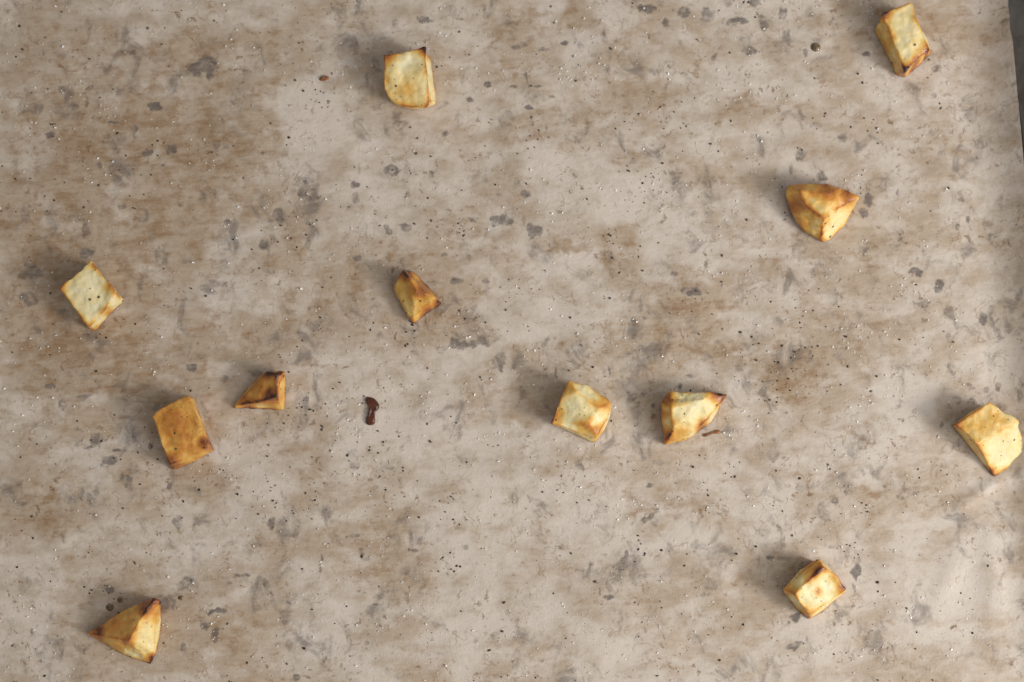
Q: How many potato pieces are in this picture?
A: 12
